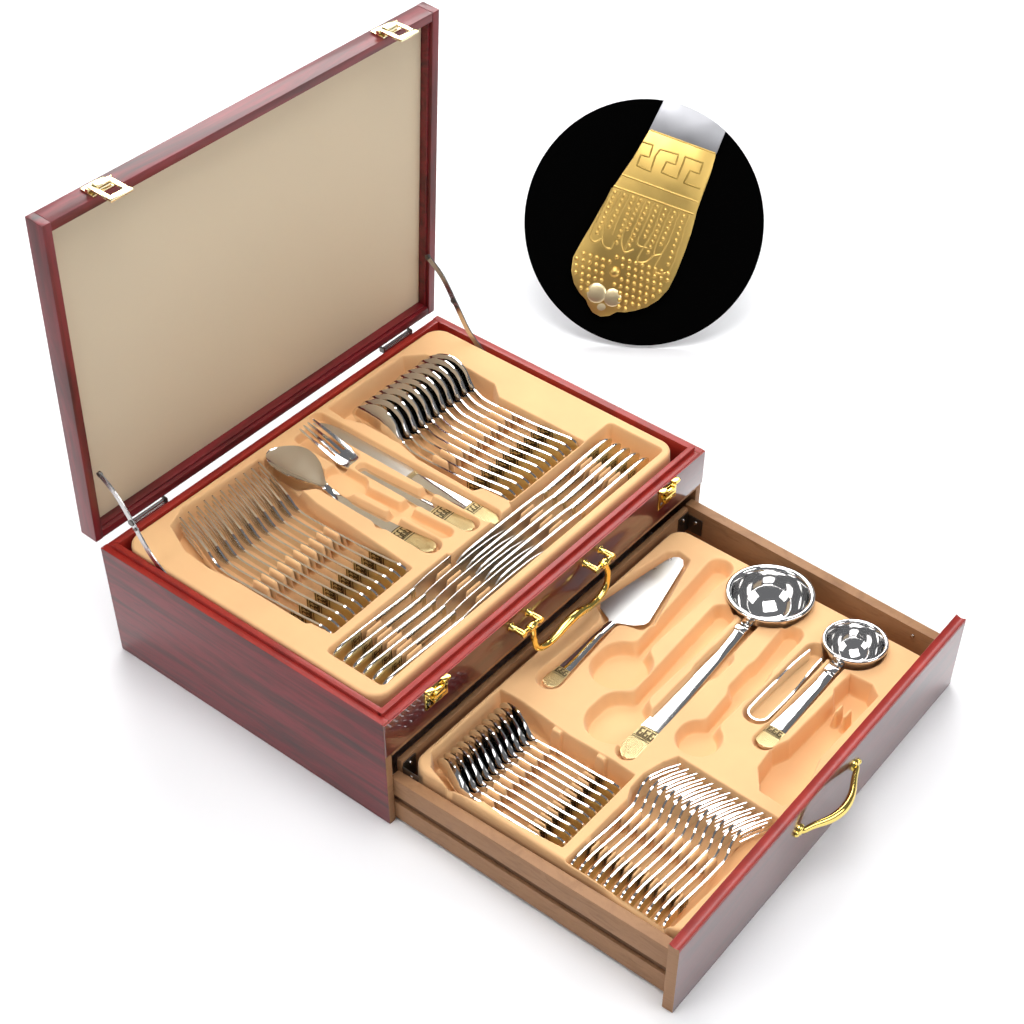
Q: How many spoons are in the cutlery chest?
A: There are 23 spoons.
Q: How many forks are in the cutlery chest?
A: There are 24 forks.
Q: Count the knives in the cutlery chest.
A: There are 12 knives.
